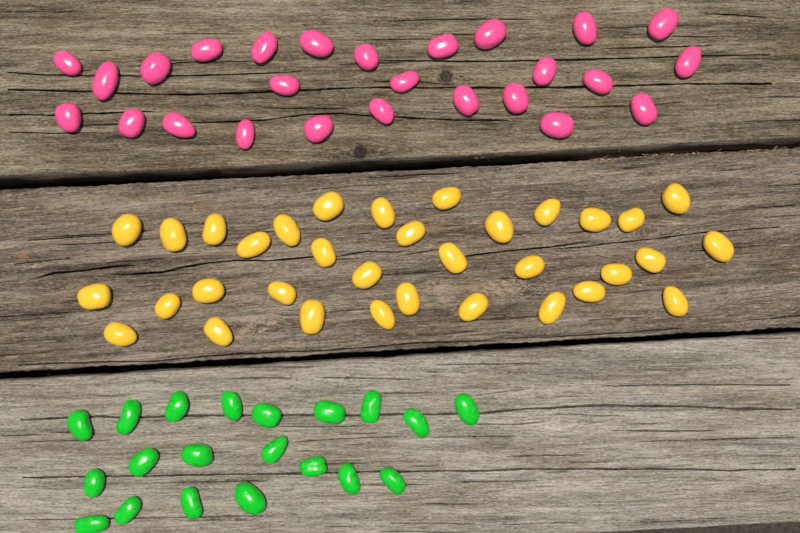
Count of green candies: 20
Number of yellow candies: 34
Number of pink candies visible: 26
